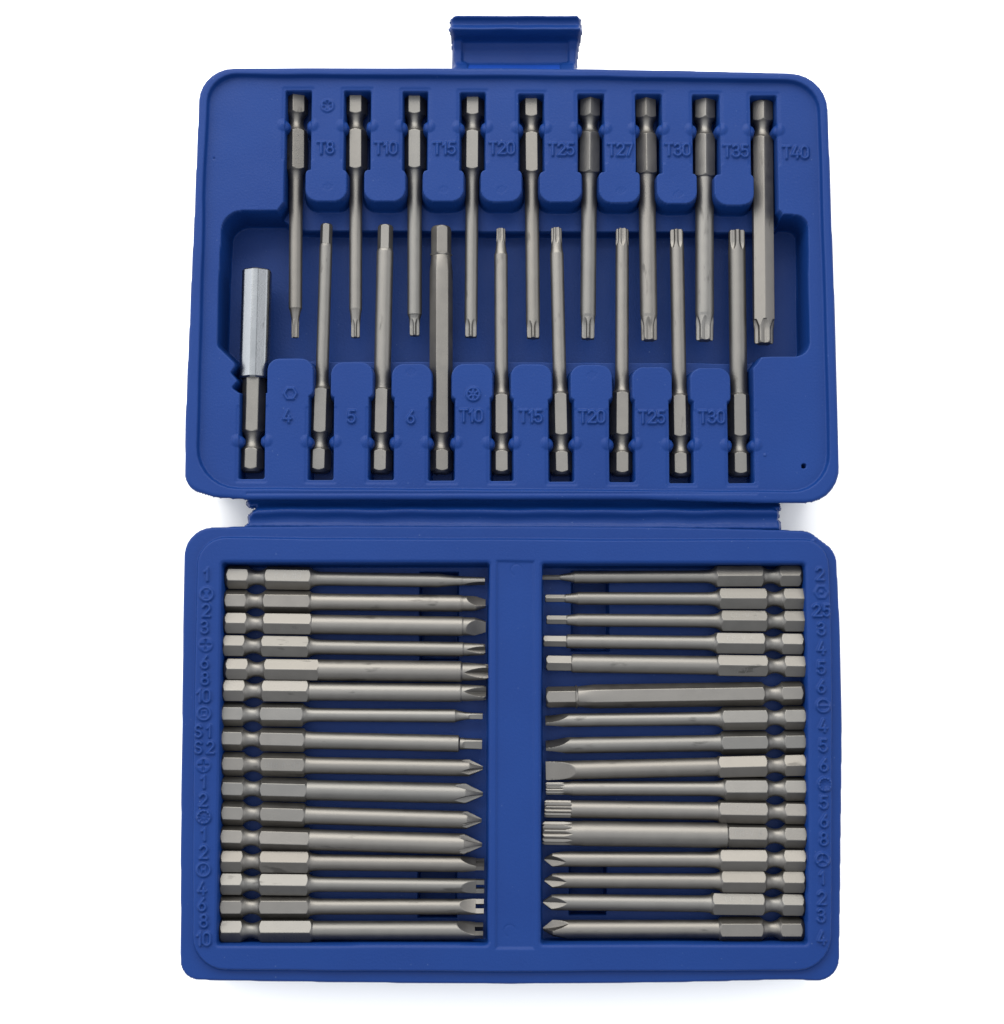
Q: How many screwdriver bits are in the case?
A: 49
